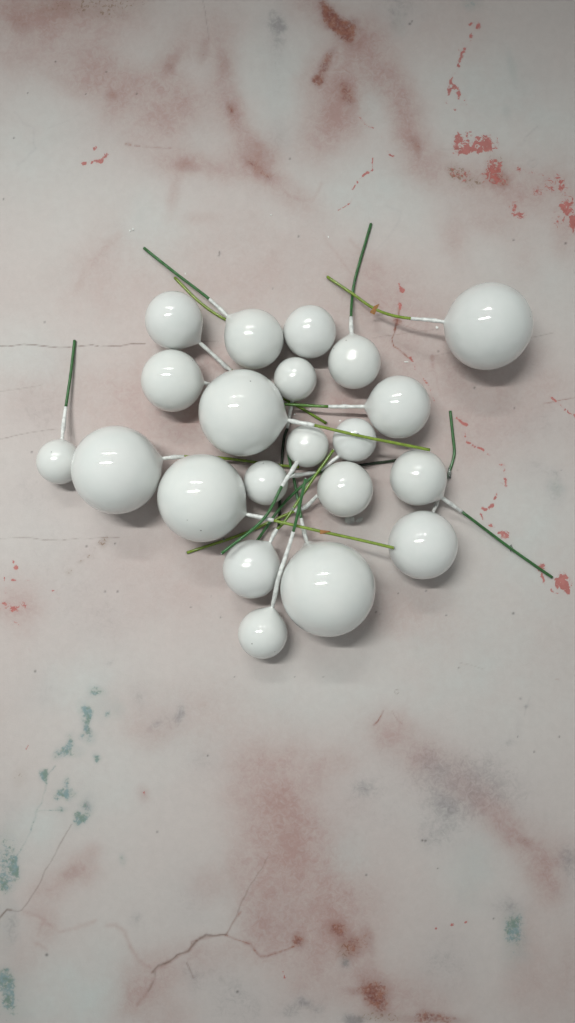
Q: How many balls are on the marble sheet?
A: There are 21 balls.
